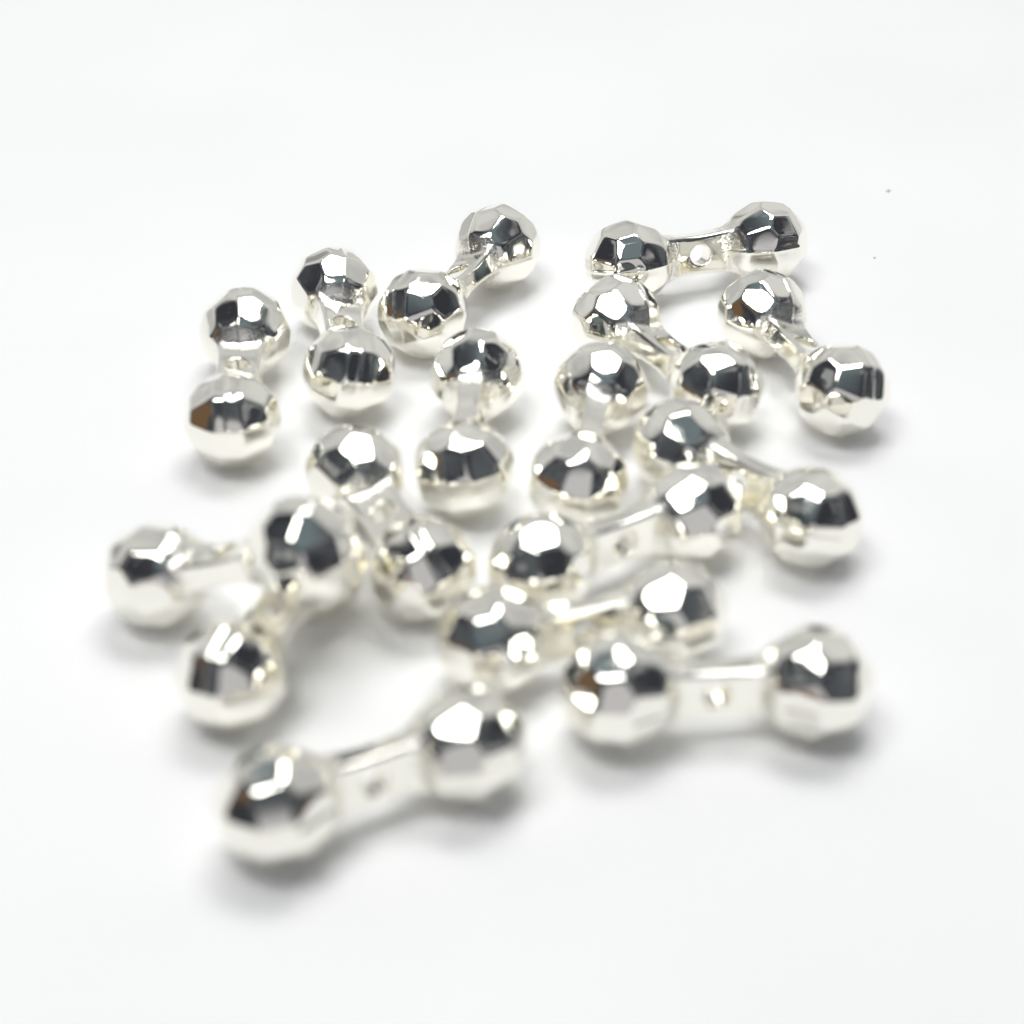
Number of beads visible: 16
